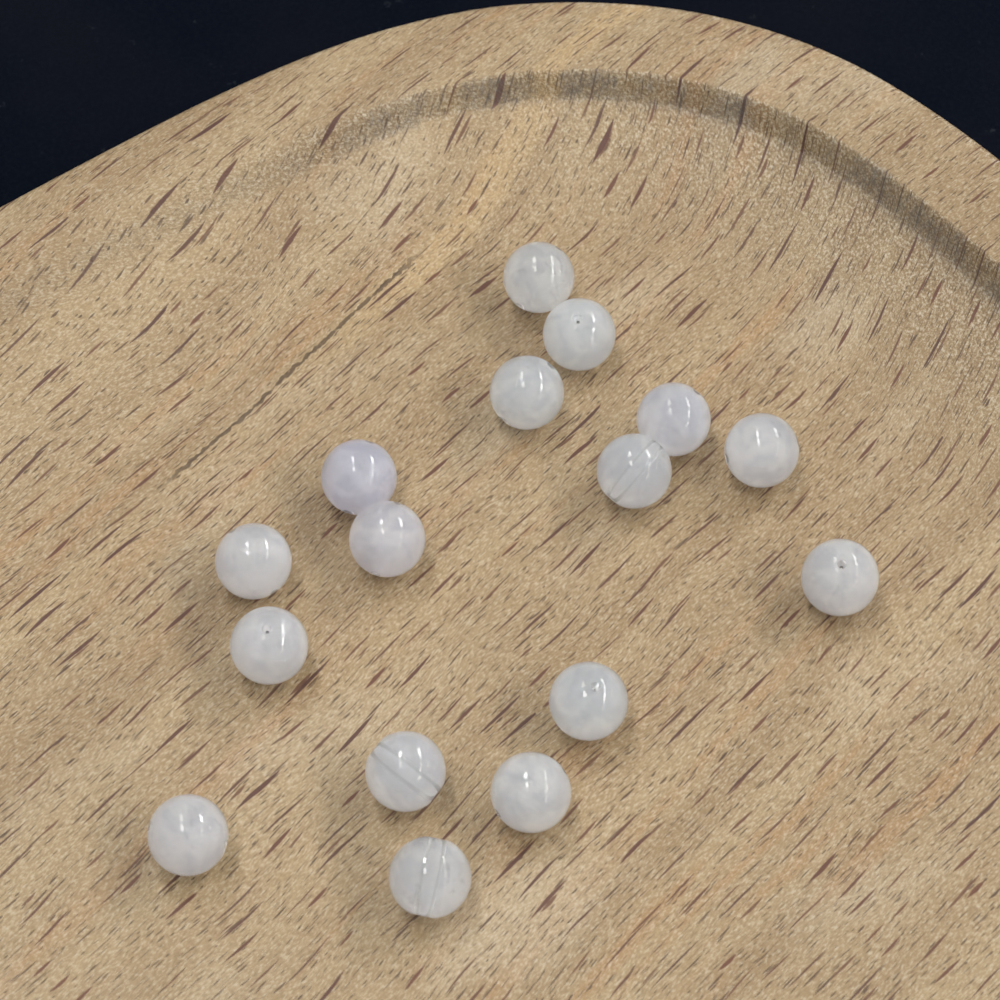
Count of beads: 16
